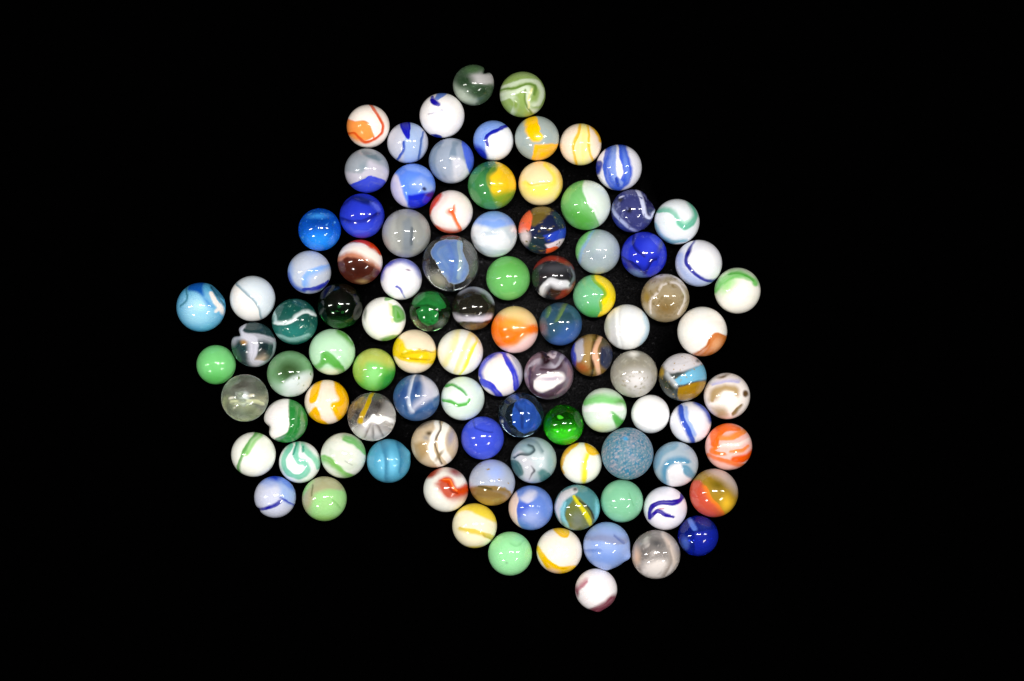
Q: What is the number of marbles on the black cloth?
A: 97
